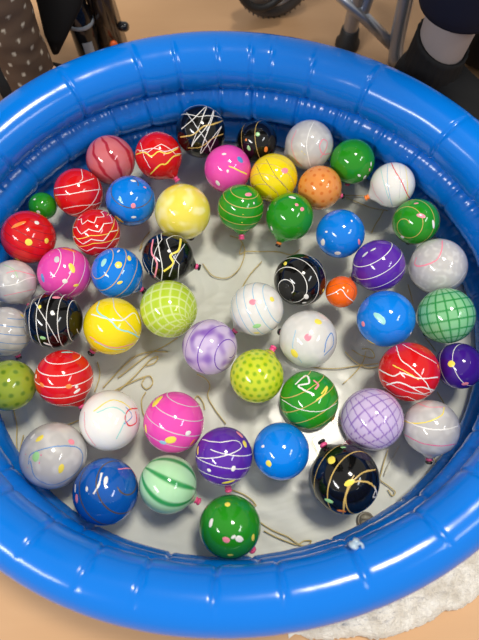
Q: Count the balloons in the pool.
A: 54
